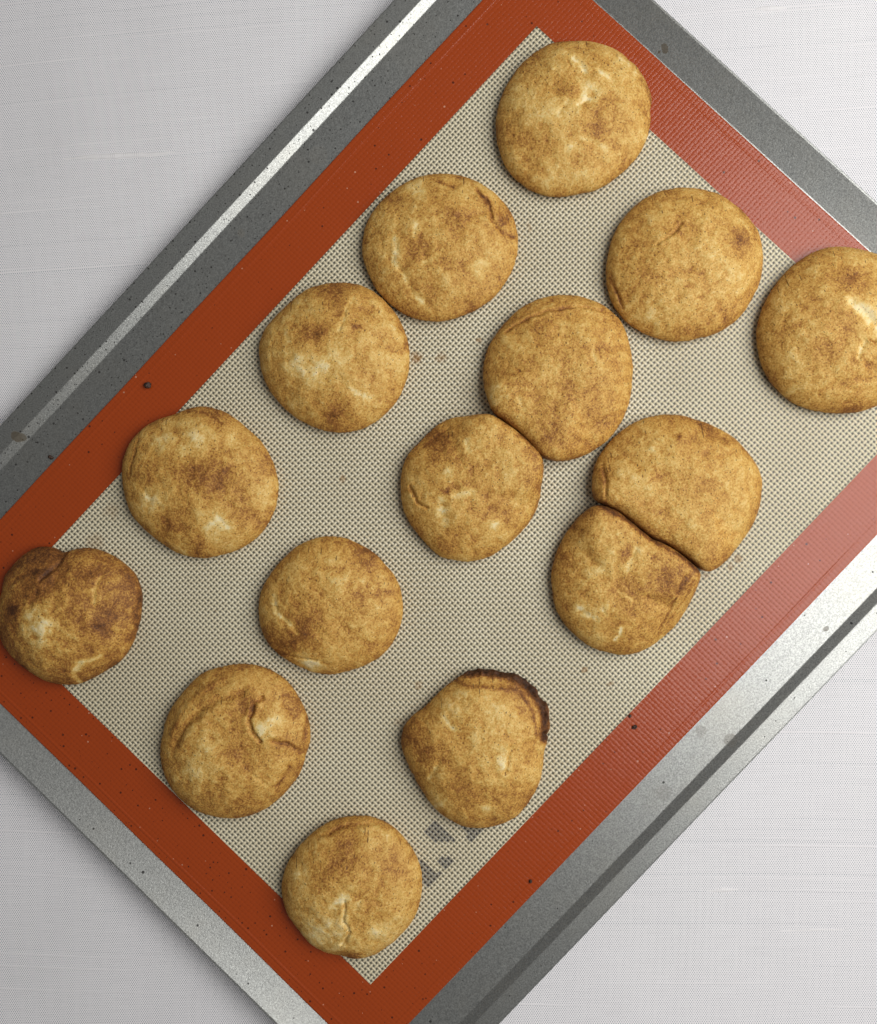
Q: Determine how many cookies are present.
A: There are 15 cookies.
